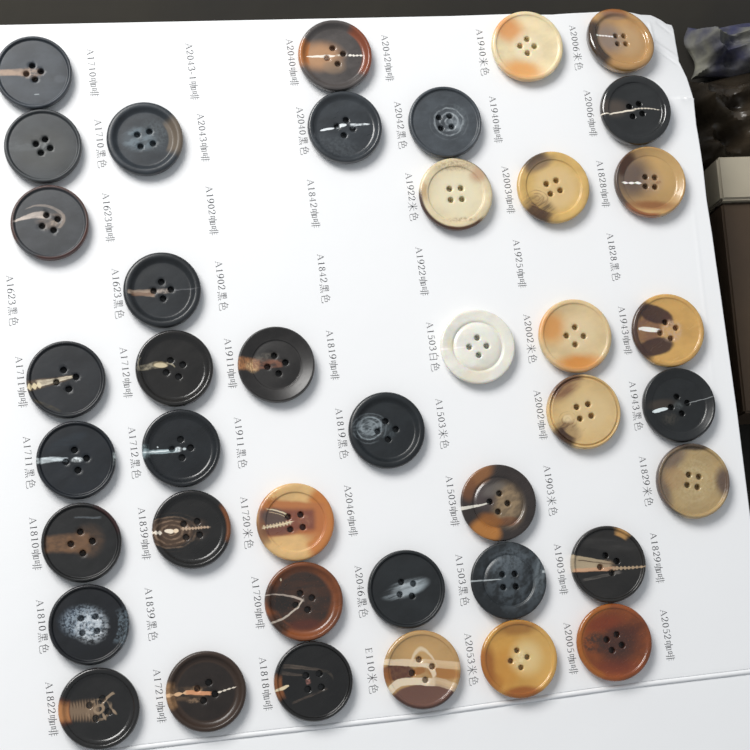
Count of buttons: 41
